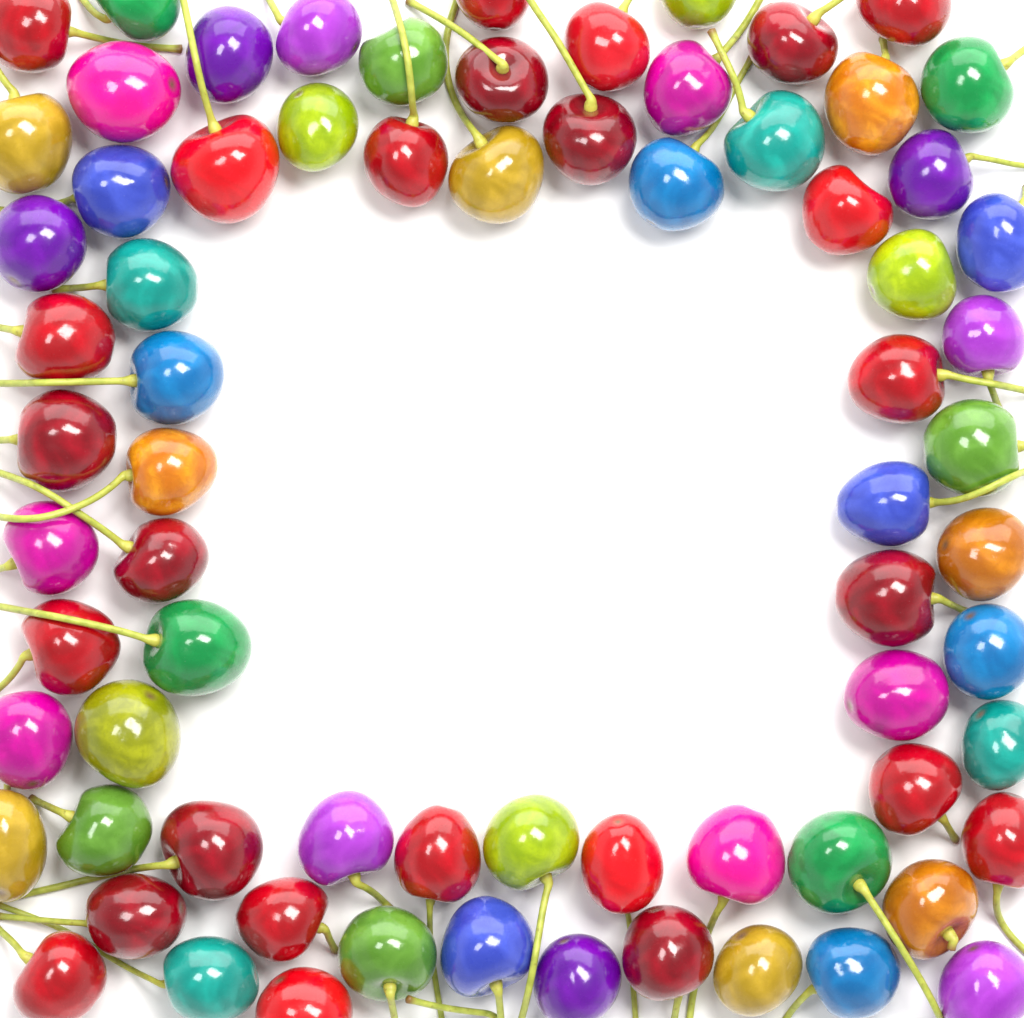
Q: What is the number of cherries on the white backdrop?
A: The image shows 73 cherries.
